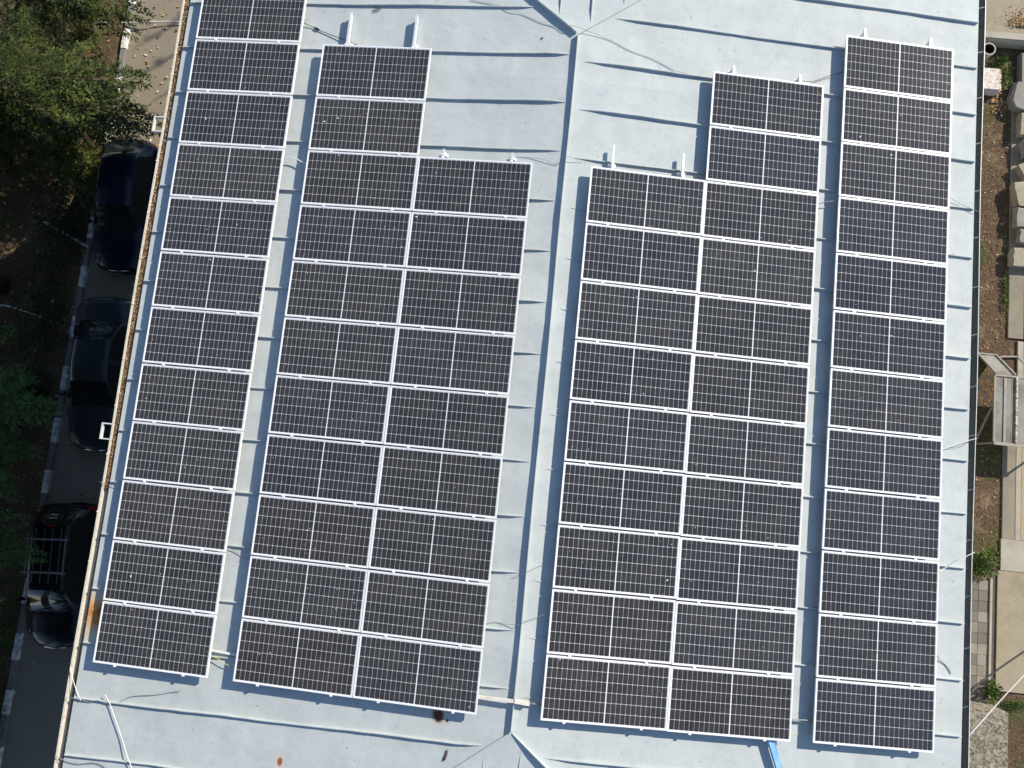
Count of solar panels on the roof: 64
